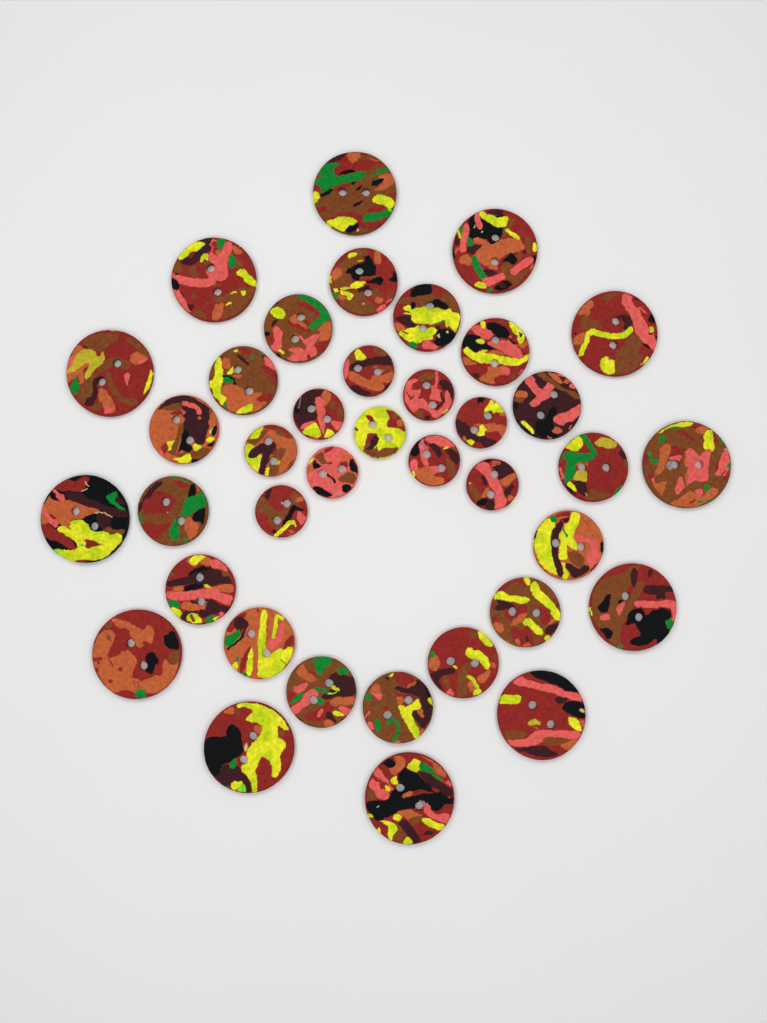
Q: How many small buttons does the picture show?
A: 10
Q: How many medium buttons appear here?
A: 16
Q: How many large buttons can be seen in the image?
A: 12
